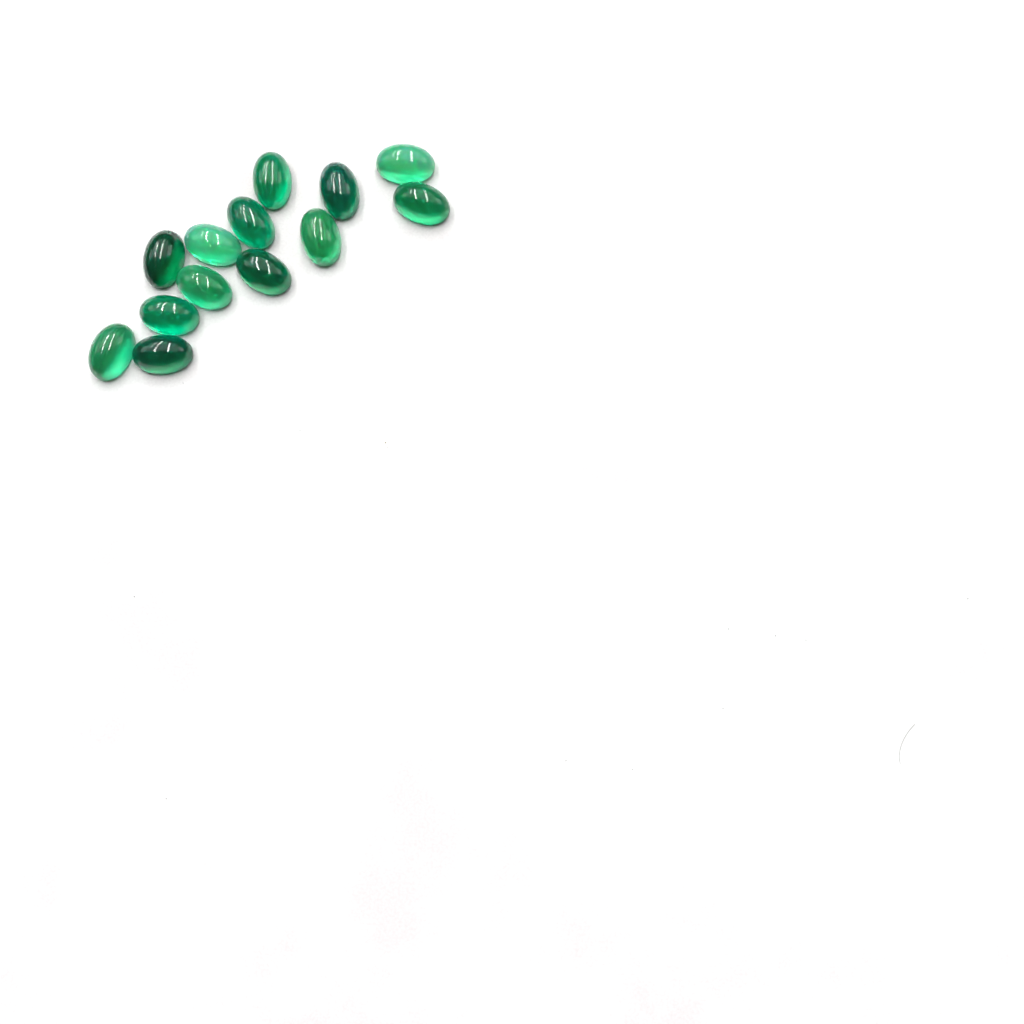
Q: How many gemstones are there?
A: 13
